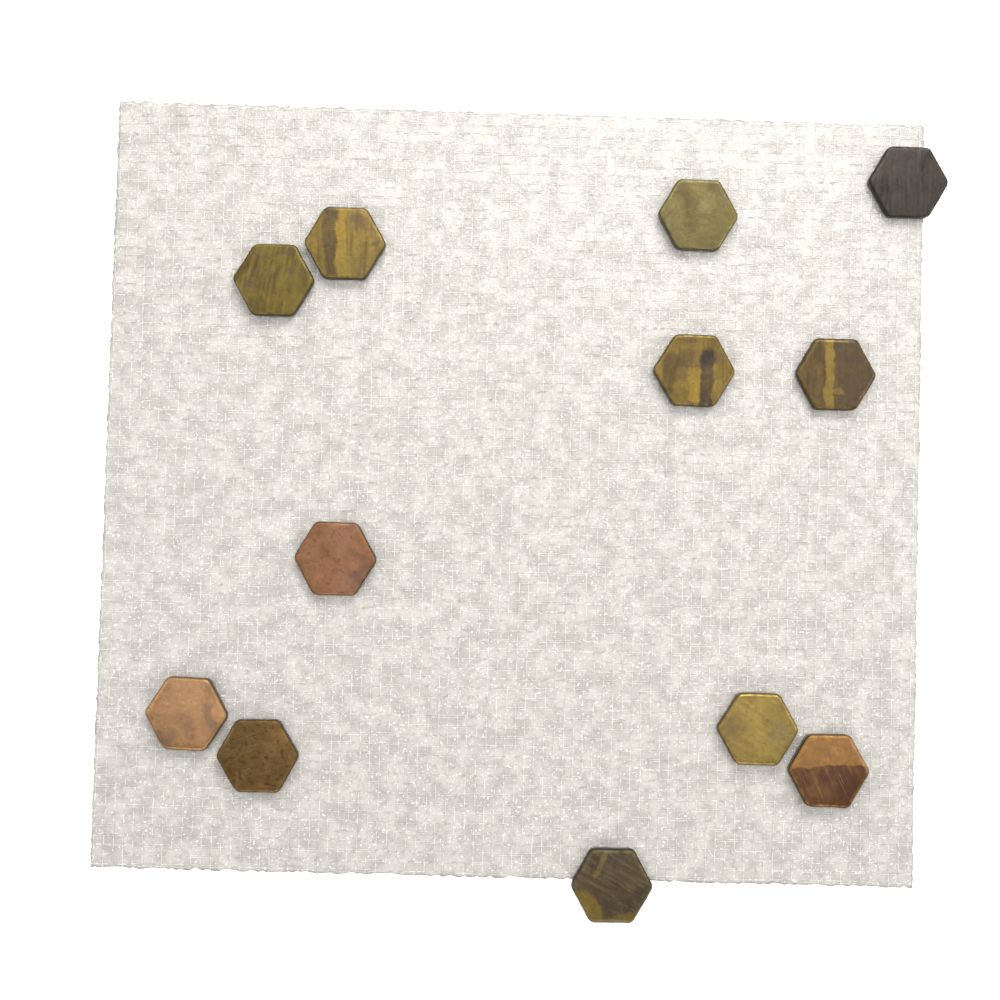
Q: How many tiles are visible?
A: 12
